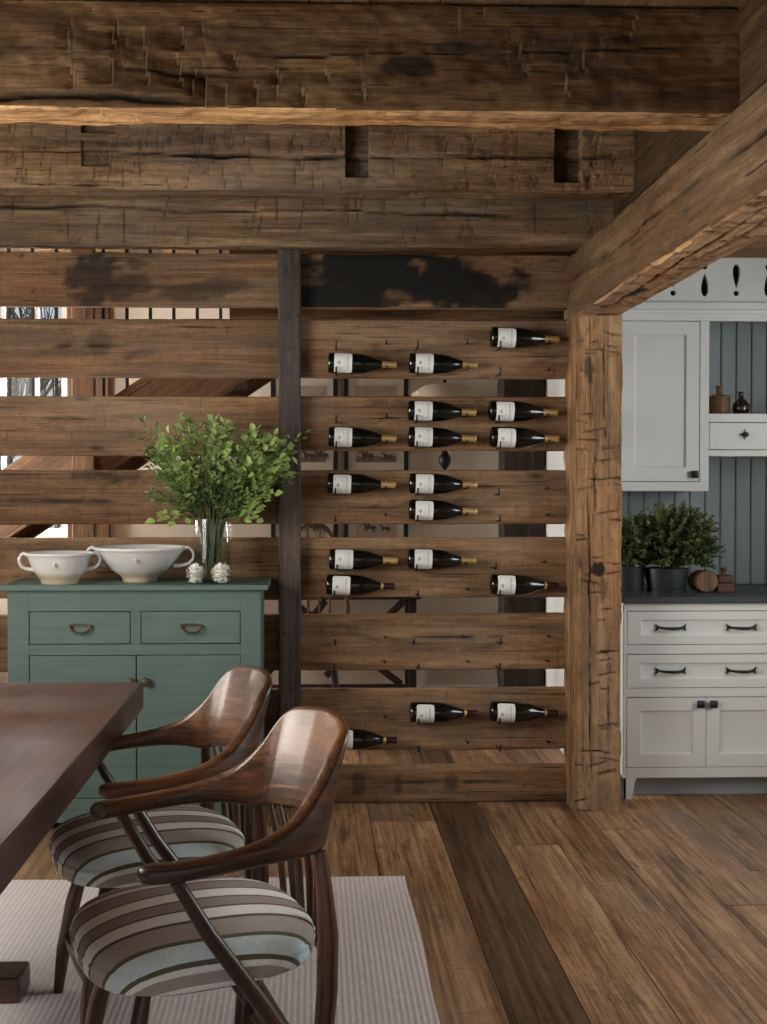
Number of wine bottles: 18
